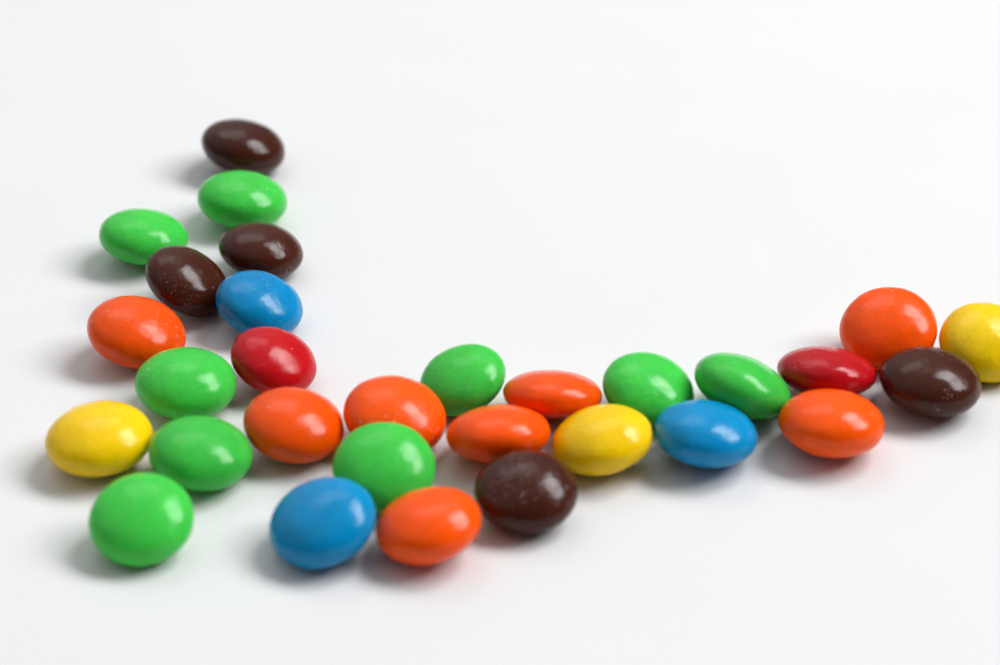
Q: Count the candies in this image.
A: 30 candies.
